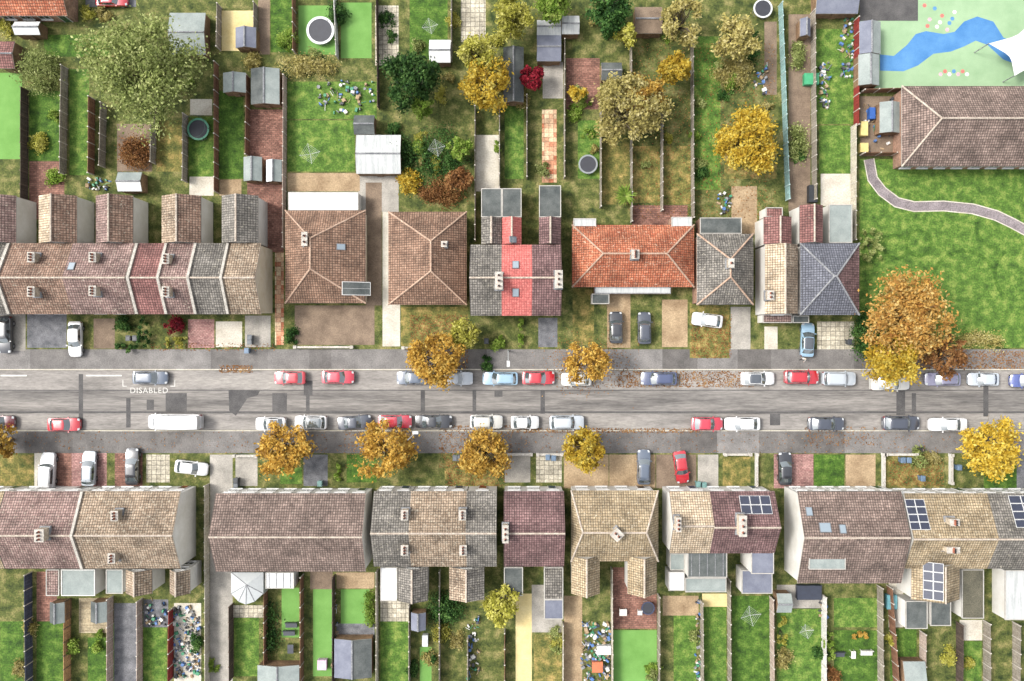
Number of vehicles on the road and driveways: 46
